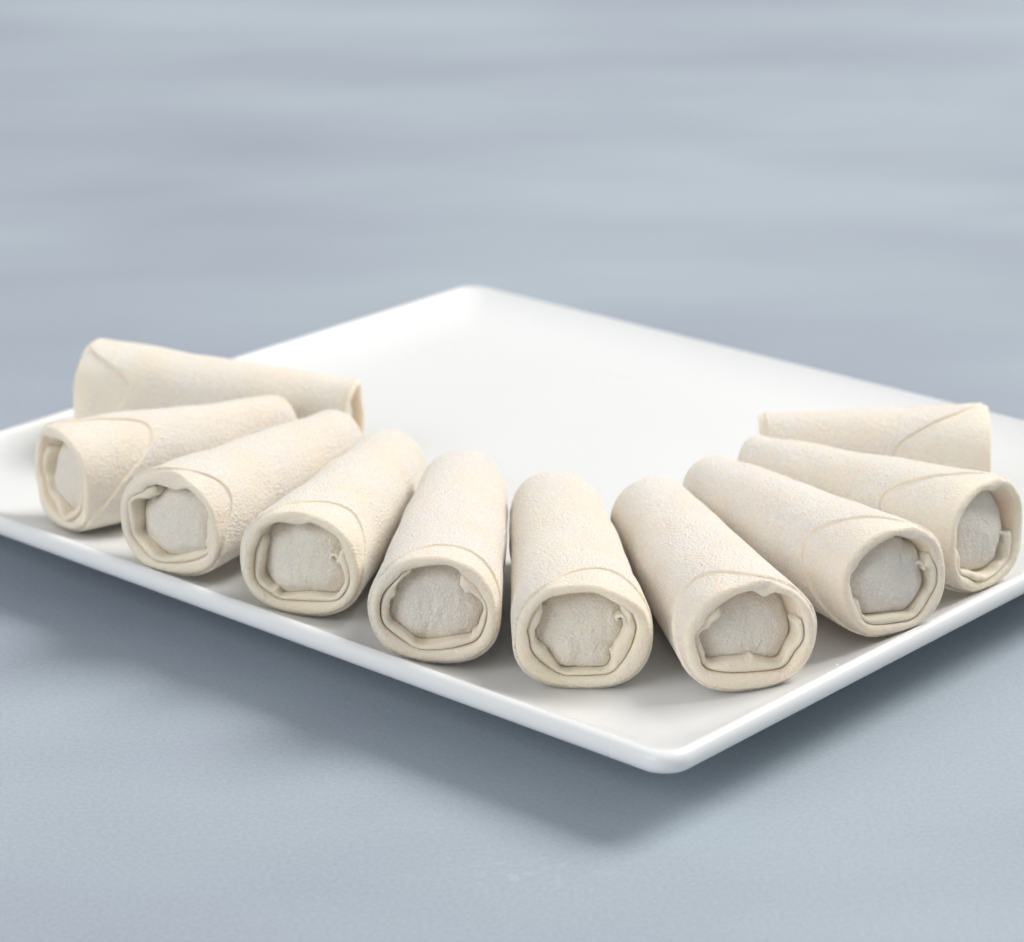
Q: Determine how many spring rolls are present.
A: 10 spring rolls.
